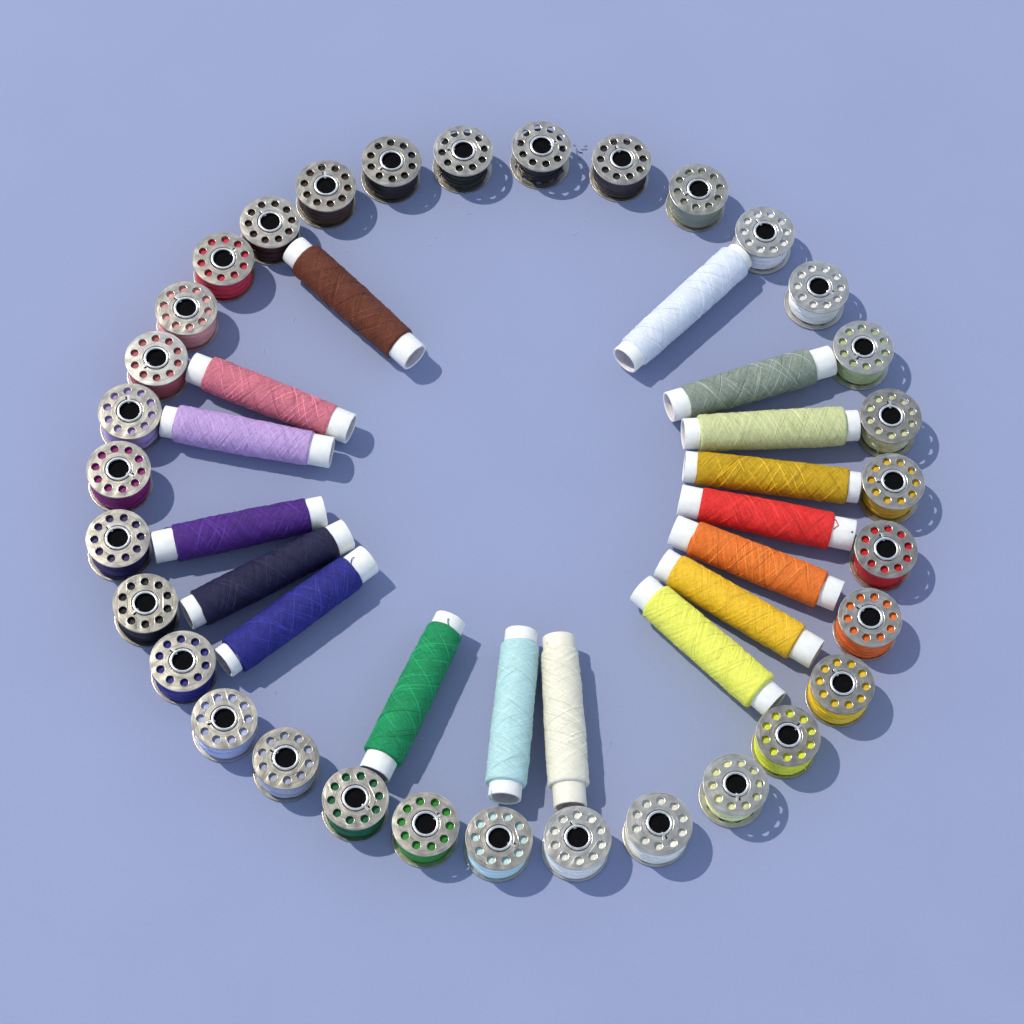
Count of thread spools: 17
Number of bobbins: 32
